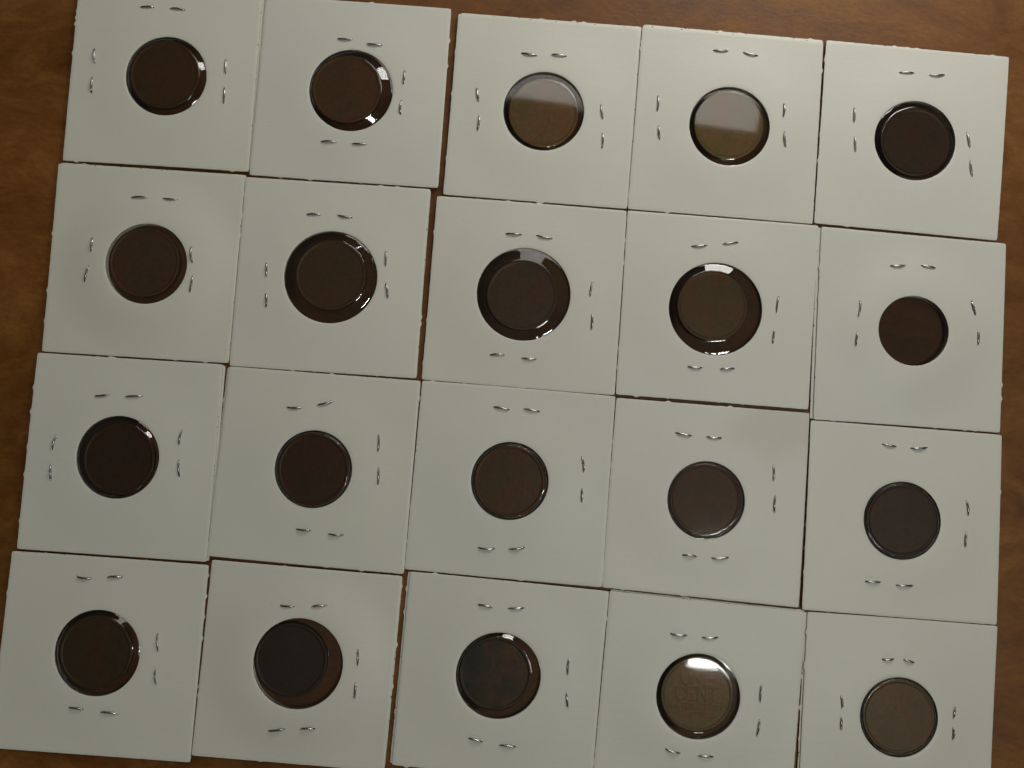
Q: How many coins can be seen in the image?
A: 19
